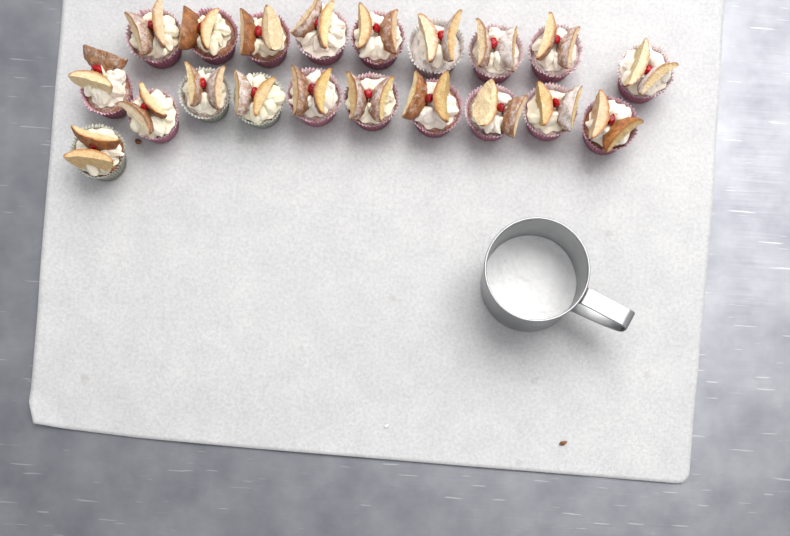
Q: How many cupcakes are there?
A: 20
